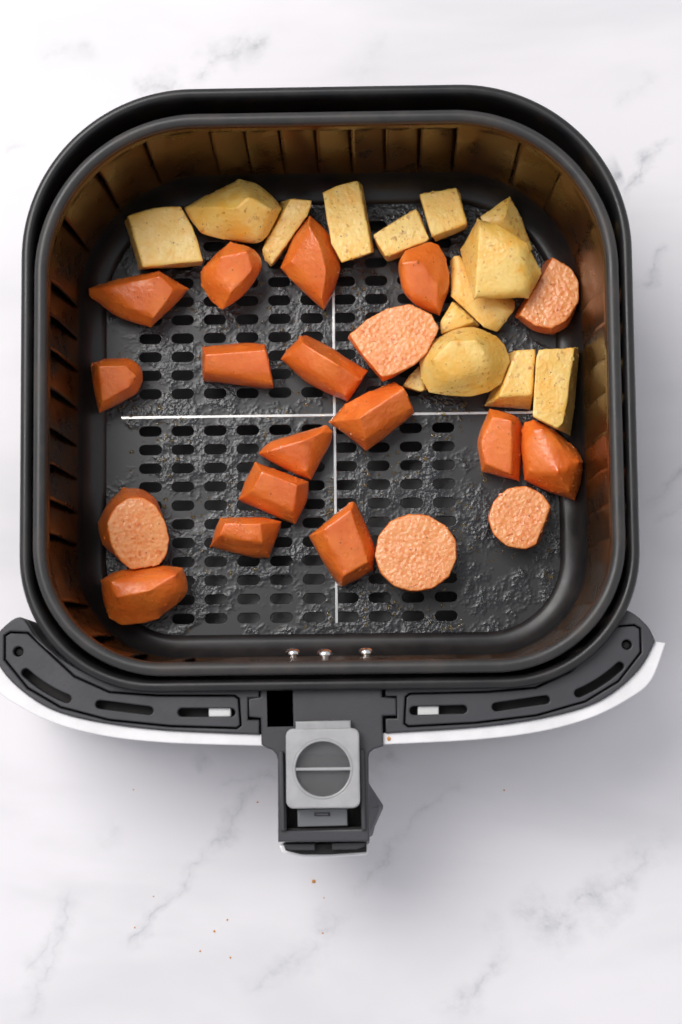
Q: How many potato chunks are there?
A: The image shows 14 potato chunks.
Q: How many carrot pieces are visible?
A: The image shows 20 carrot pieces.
